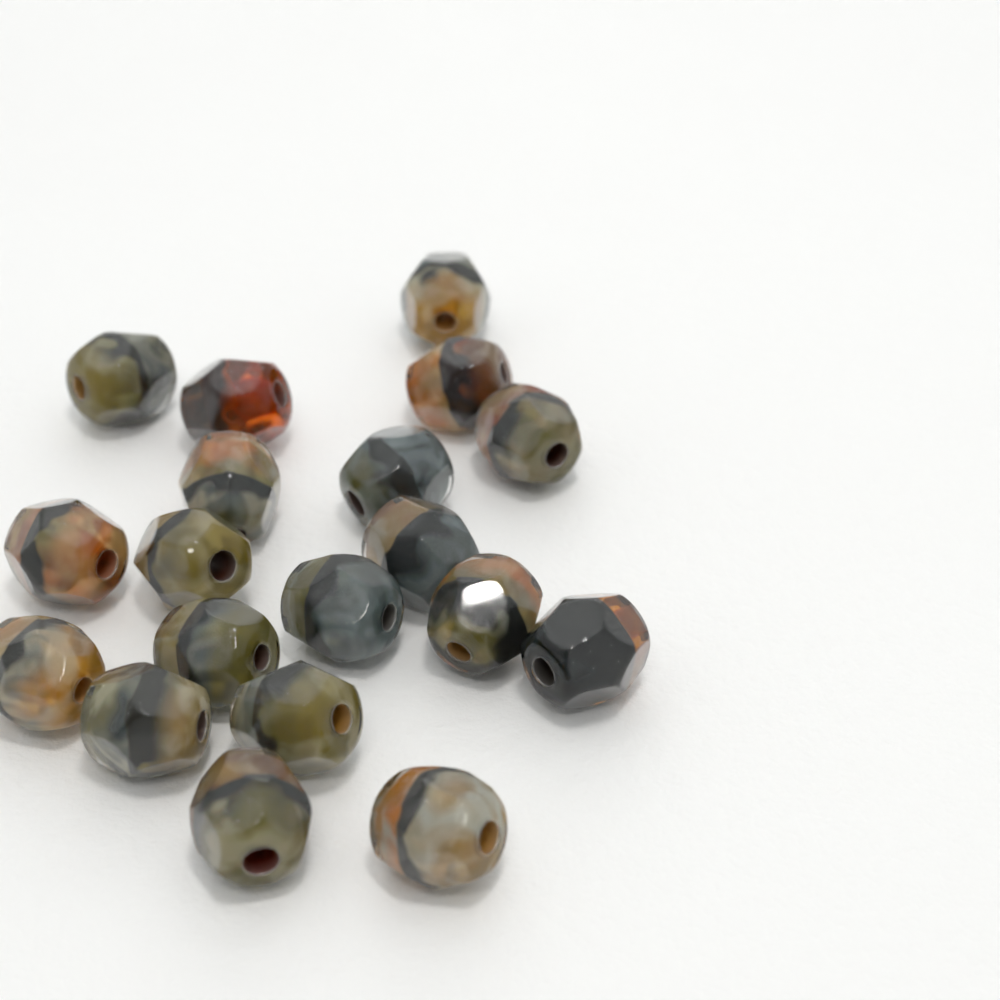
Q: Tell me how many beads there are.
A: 19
